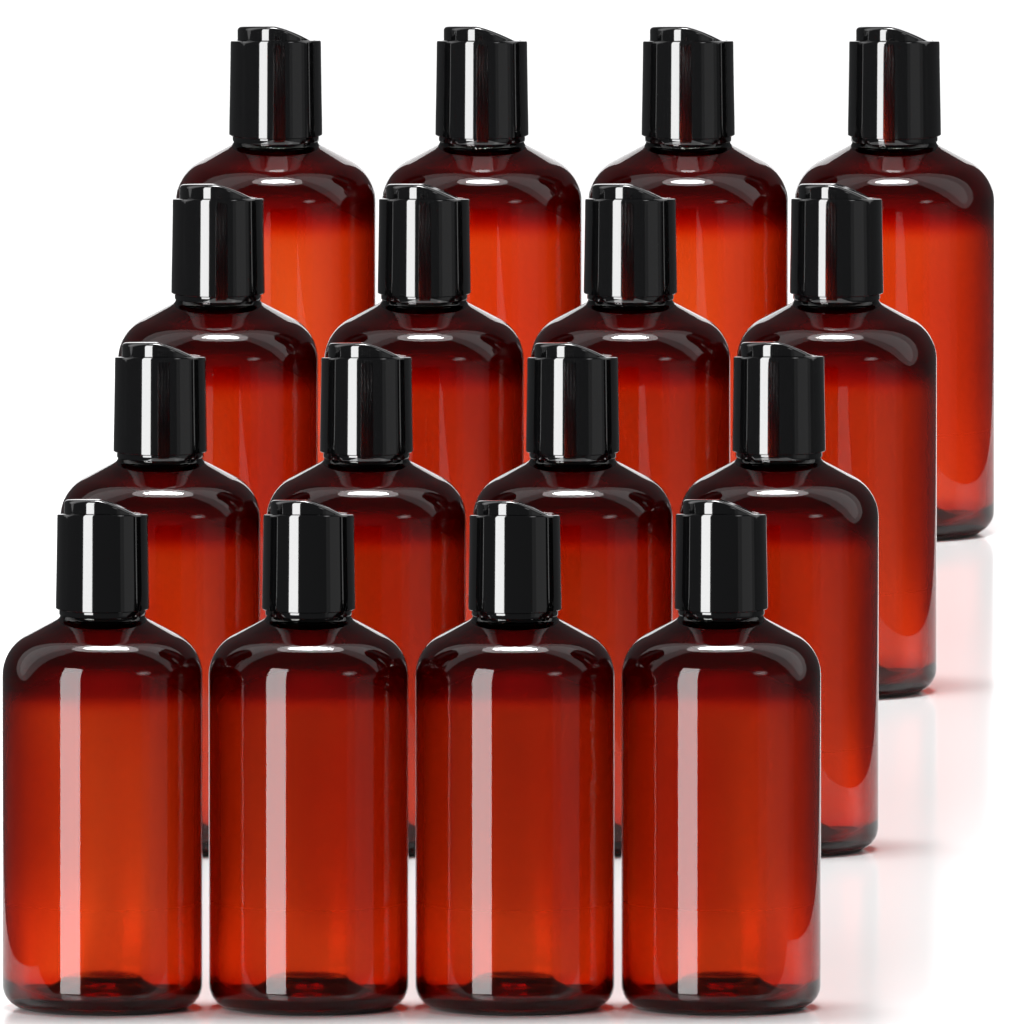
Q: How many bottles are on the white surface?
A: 16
